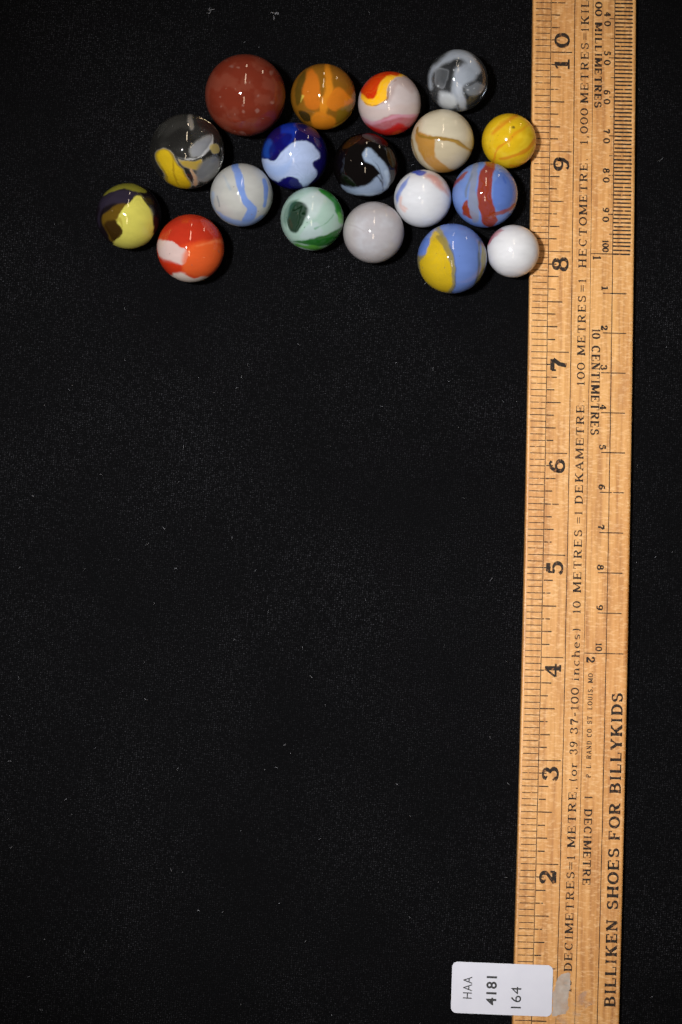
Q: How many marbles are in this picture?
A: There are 18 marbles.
